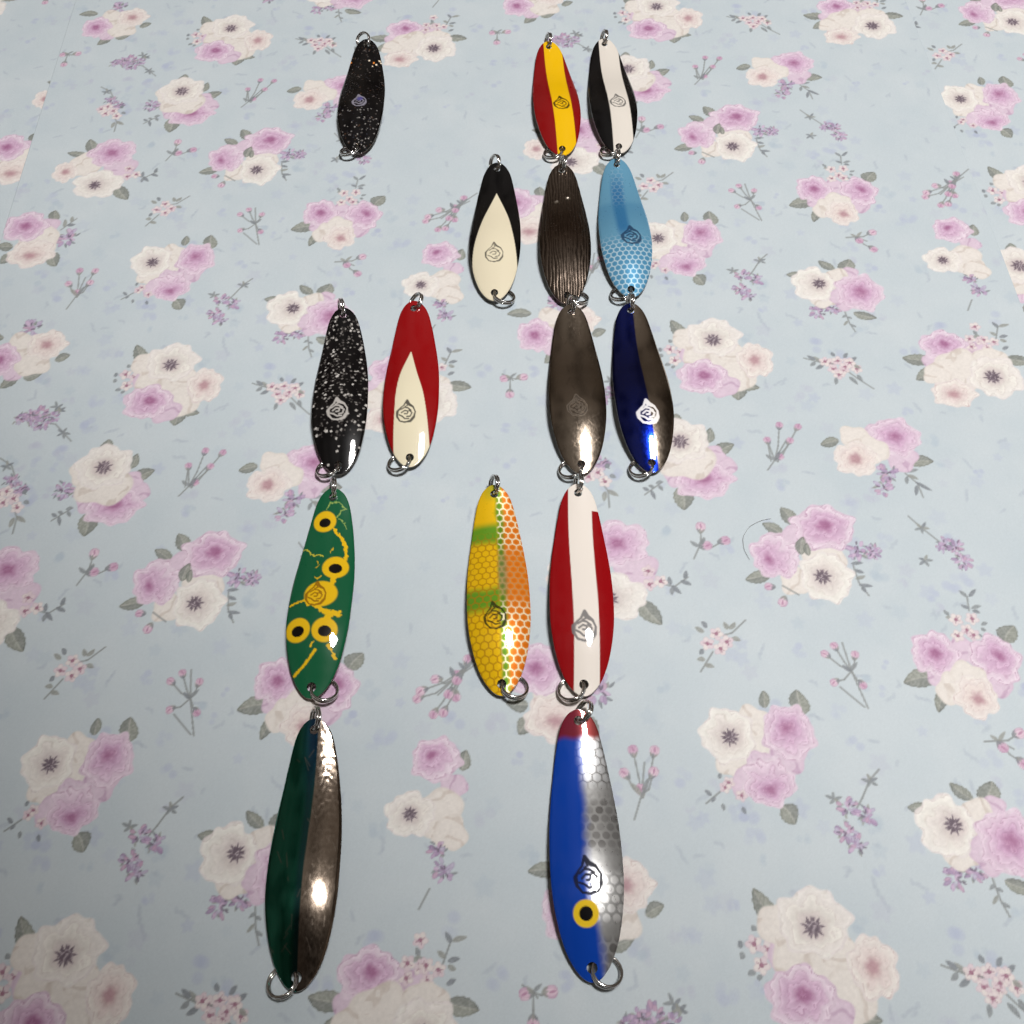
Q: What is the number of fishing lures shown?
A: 15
